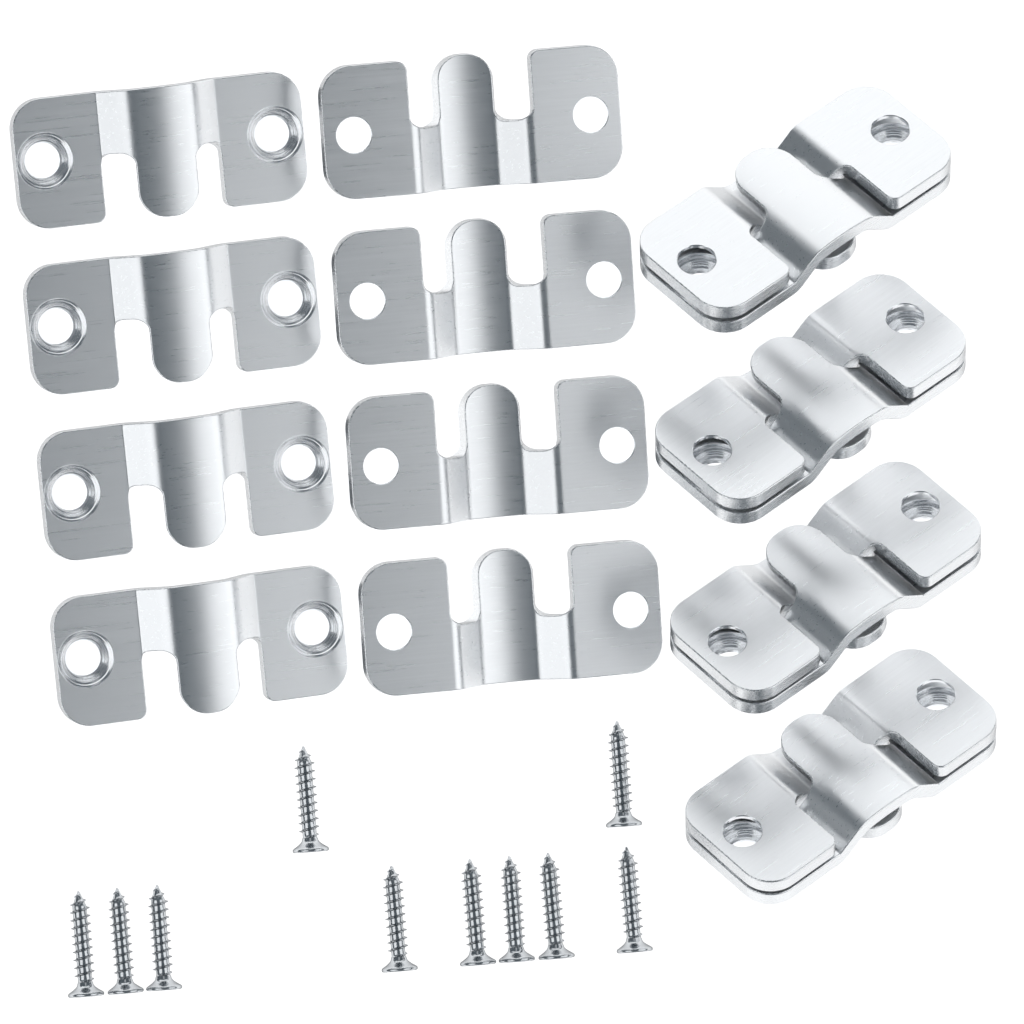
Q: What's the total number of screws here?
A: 10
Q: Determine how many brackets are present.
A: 16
